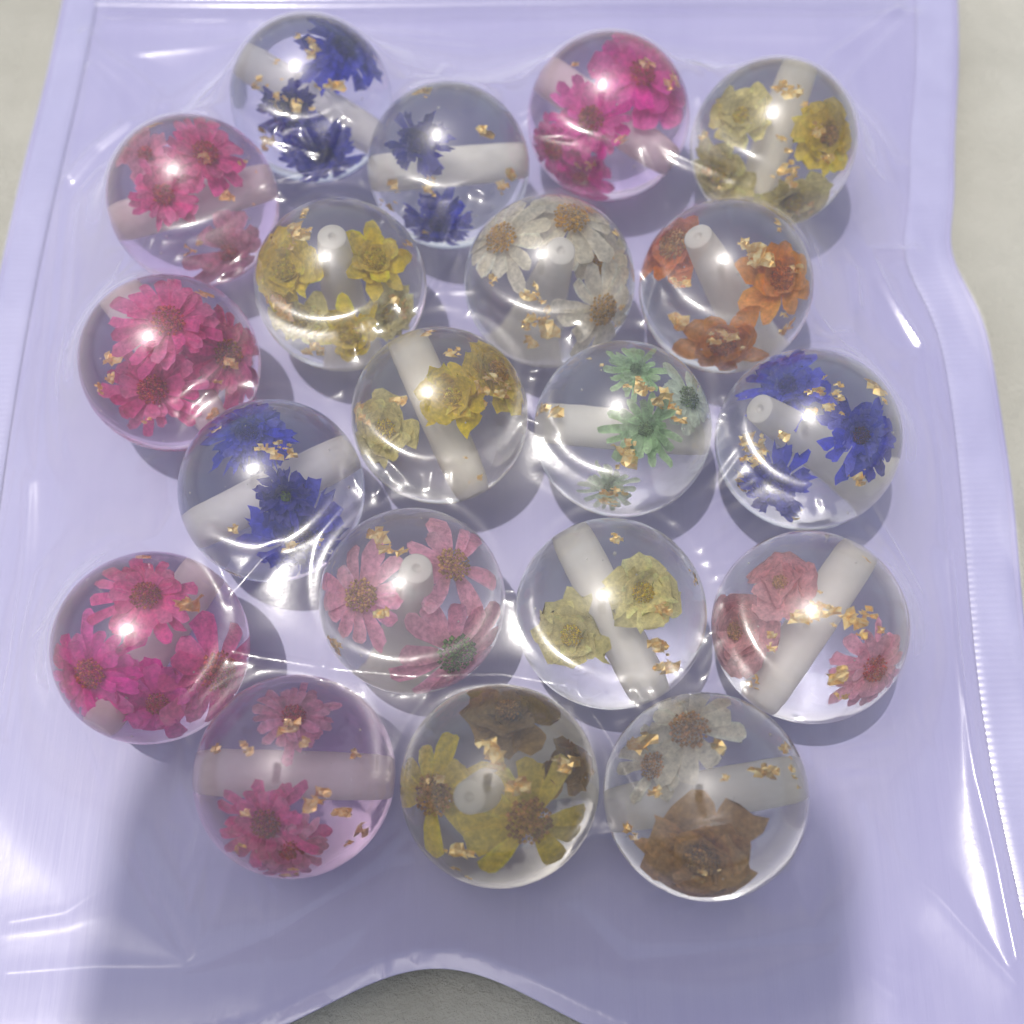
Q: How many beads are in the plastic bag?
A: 20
